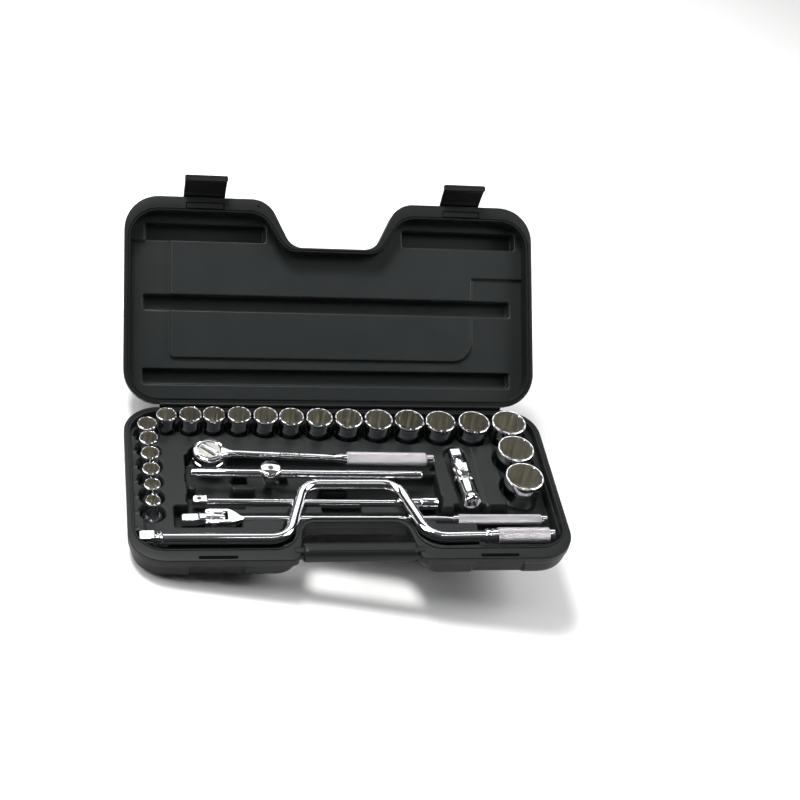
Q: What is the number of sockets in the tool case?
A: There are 21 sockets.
